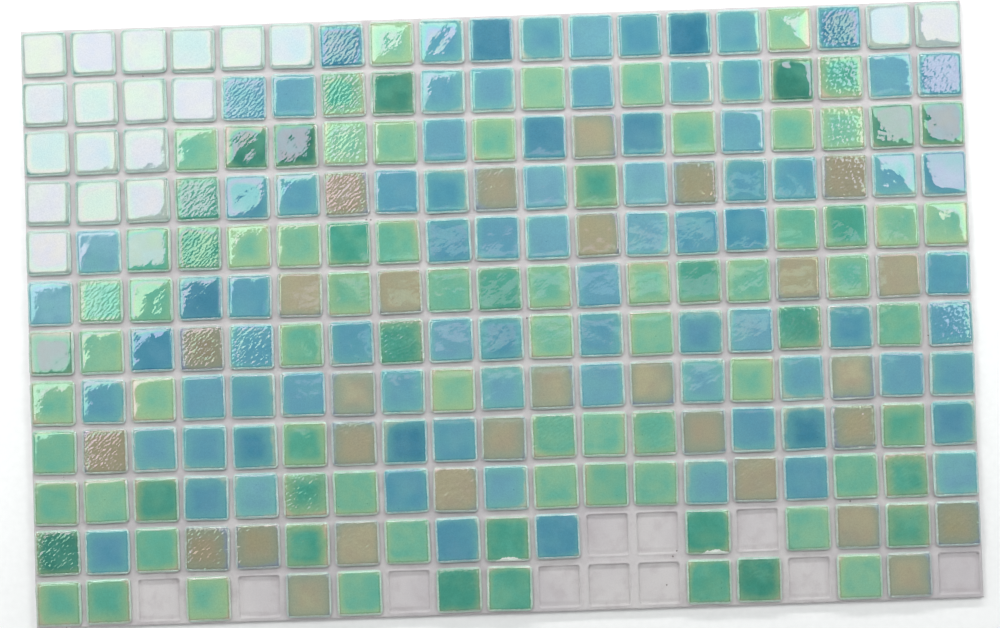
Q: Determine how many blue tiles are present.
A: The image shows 83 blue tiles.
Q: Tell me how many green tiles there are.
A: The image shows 86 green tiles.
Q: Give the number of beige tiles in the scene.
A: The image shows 29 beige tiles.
